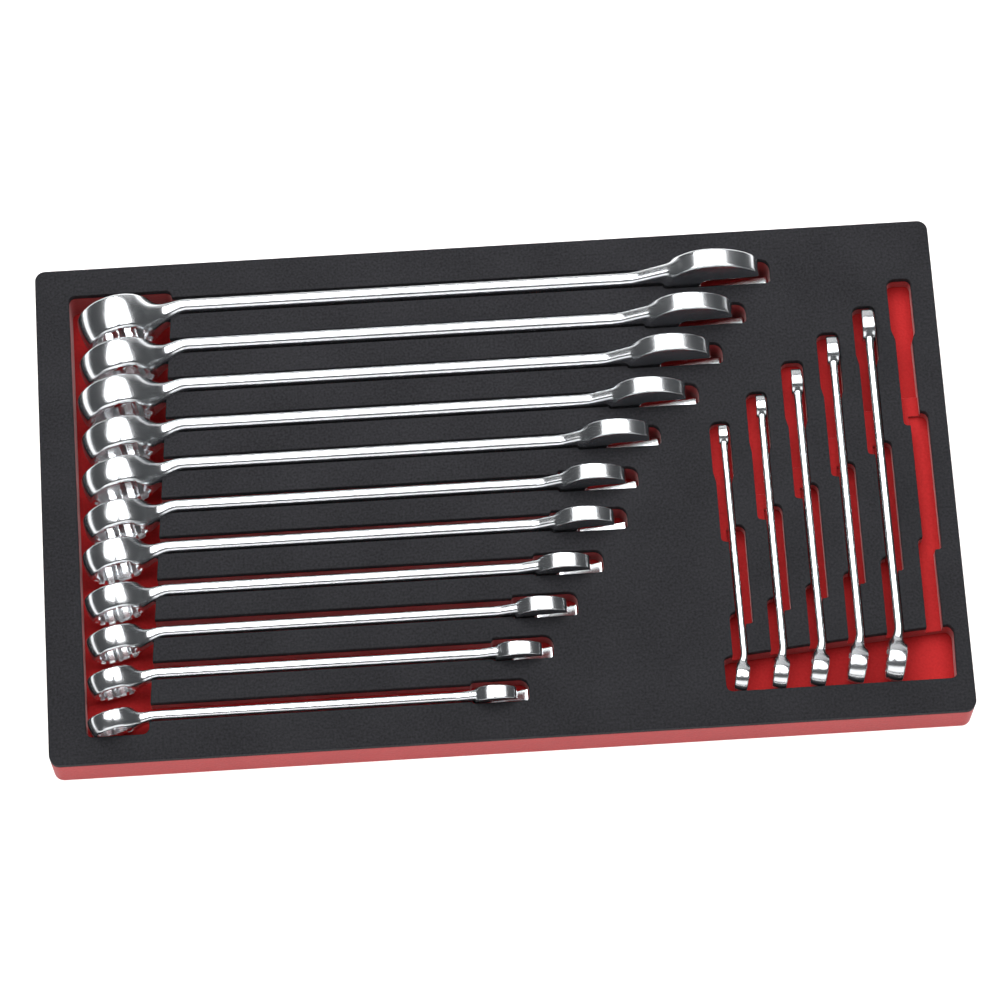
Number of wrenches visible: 16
